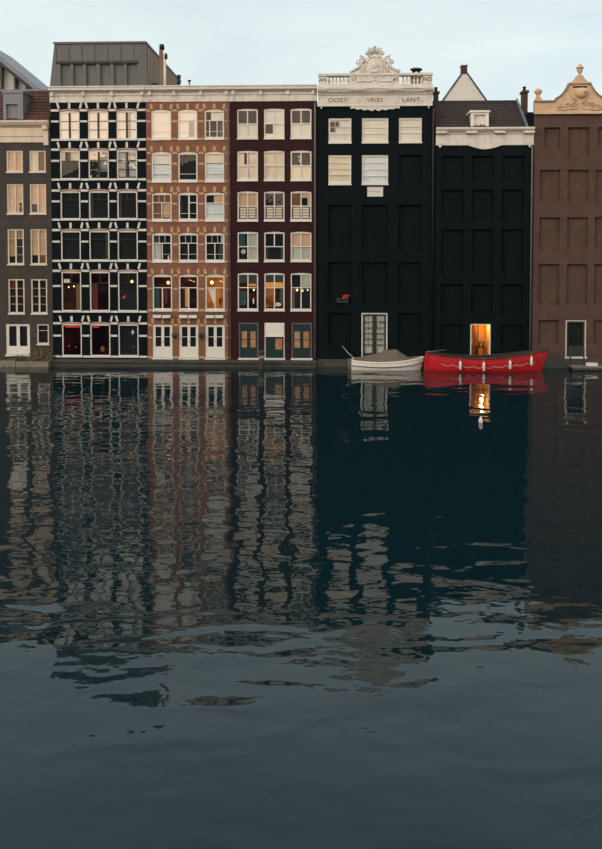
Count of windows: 62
